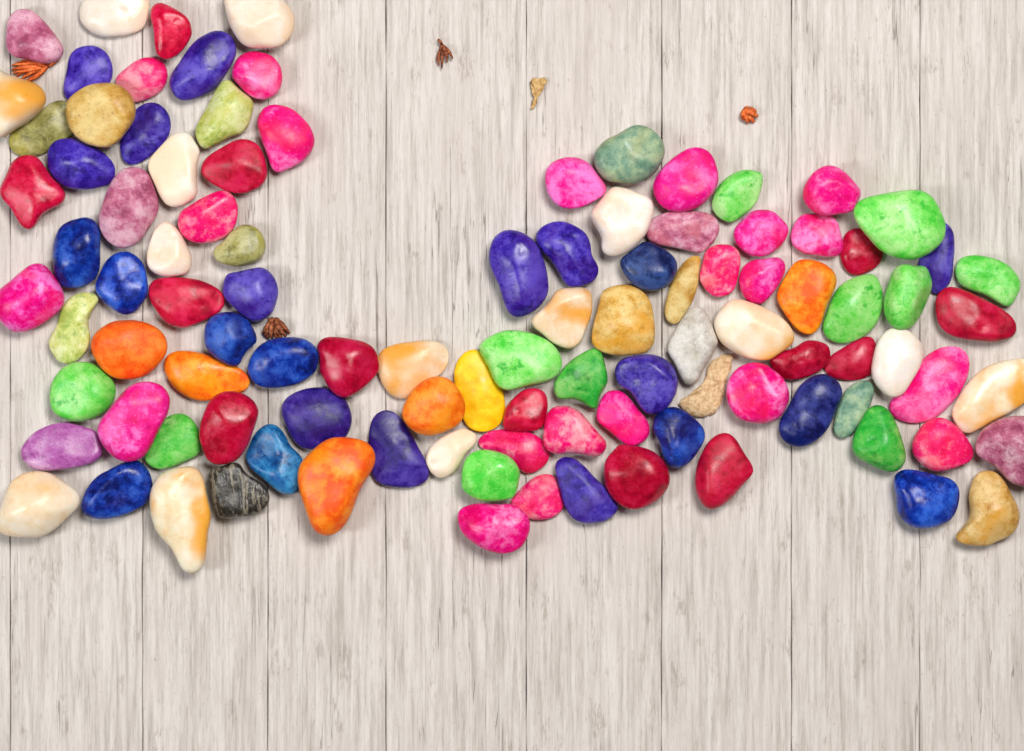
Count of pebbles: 104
